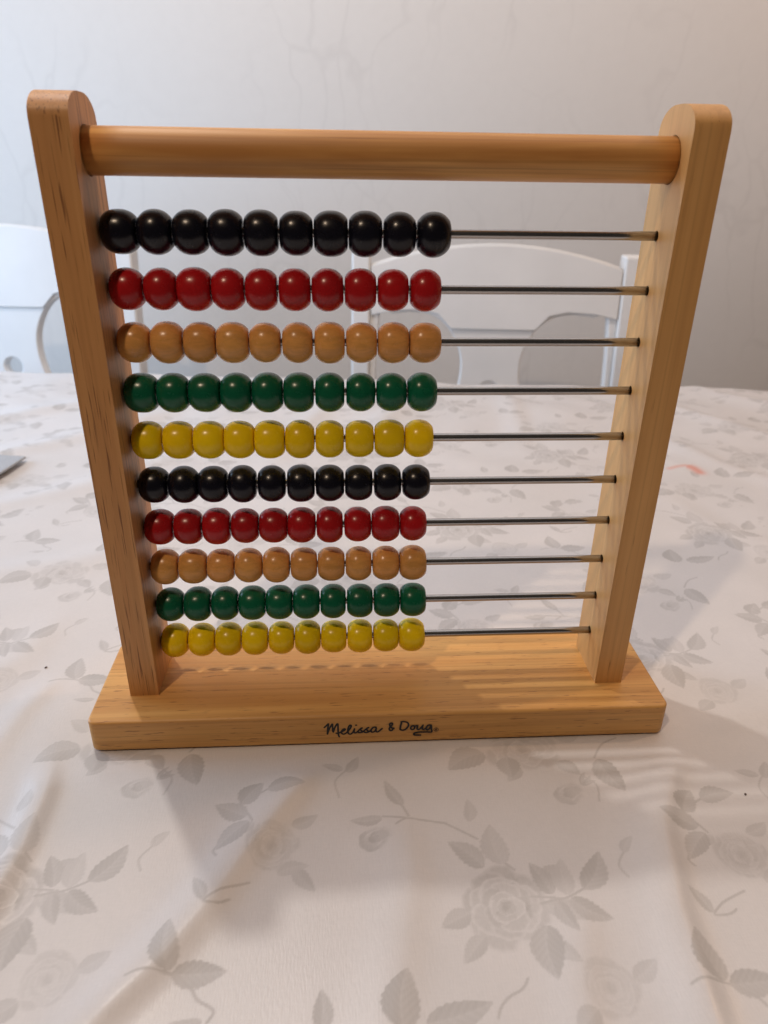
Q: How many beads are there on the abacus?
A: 100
